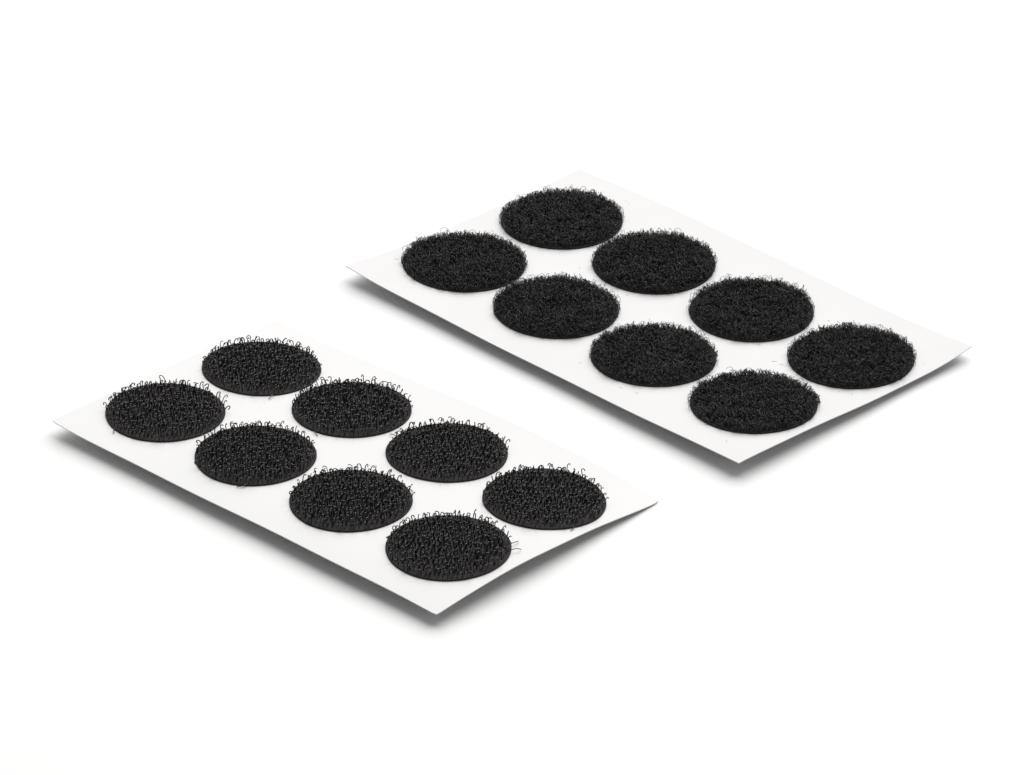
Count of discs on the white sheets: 16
